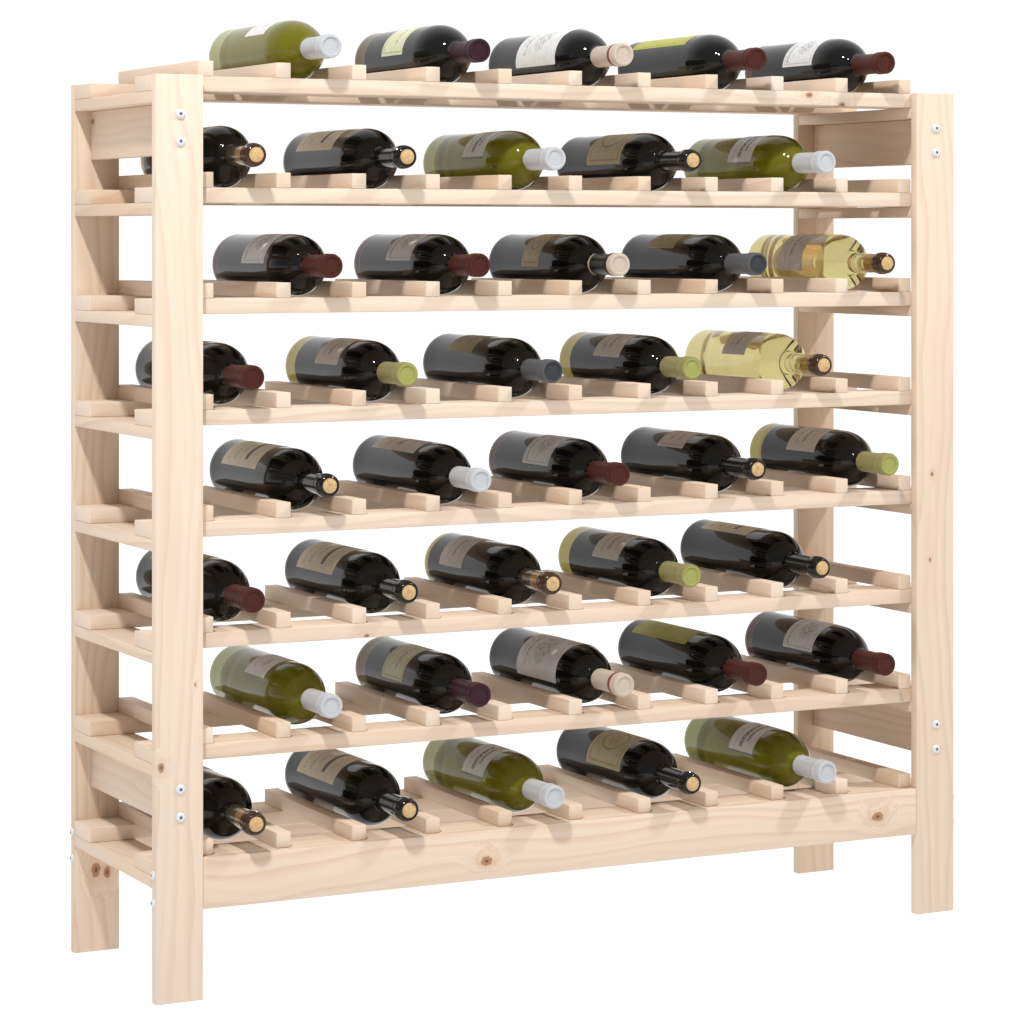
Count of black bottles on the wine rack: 32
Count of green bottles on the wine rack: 6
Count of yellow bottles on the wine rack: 2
